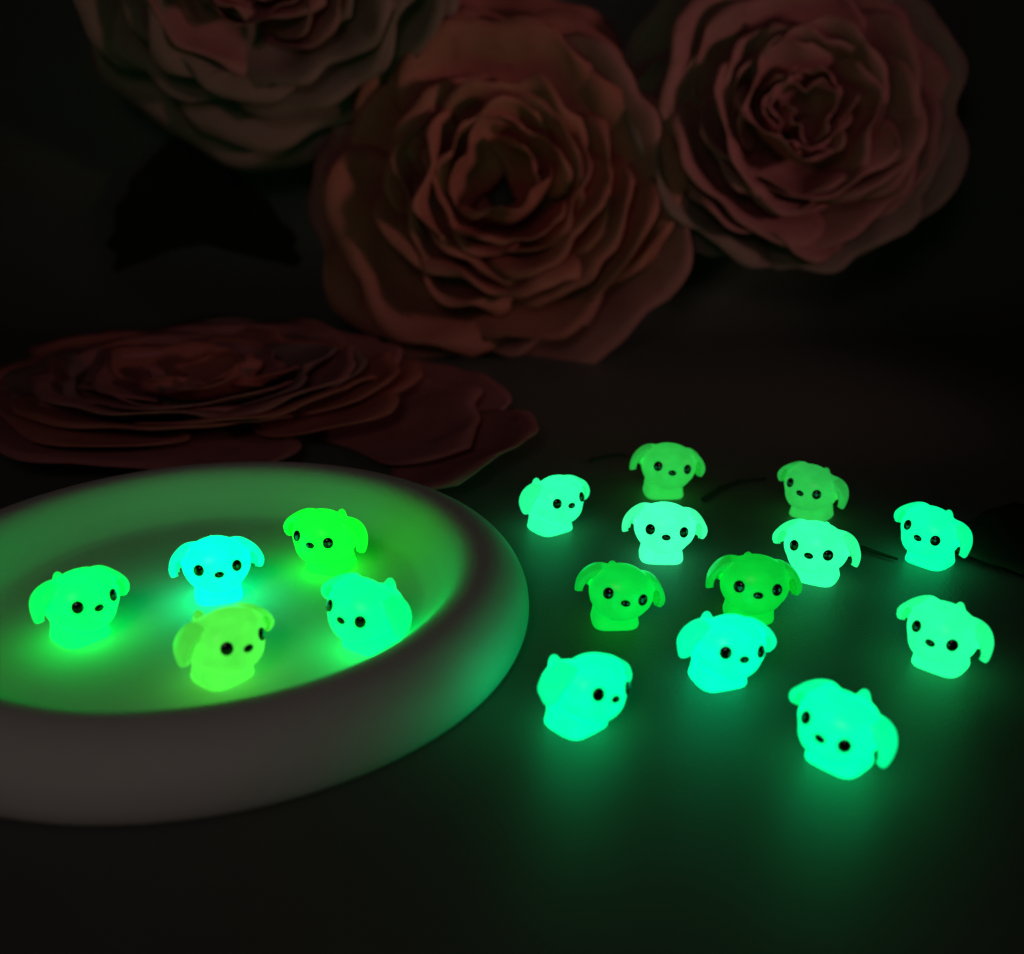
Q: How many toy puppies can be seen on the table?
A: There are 17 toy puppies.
